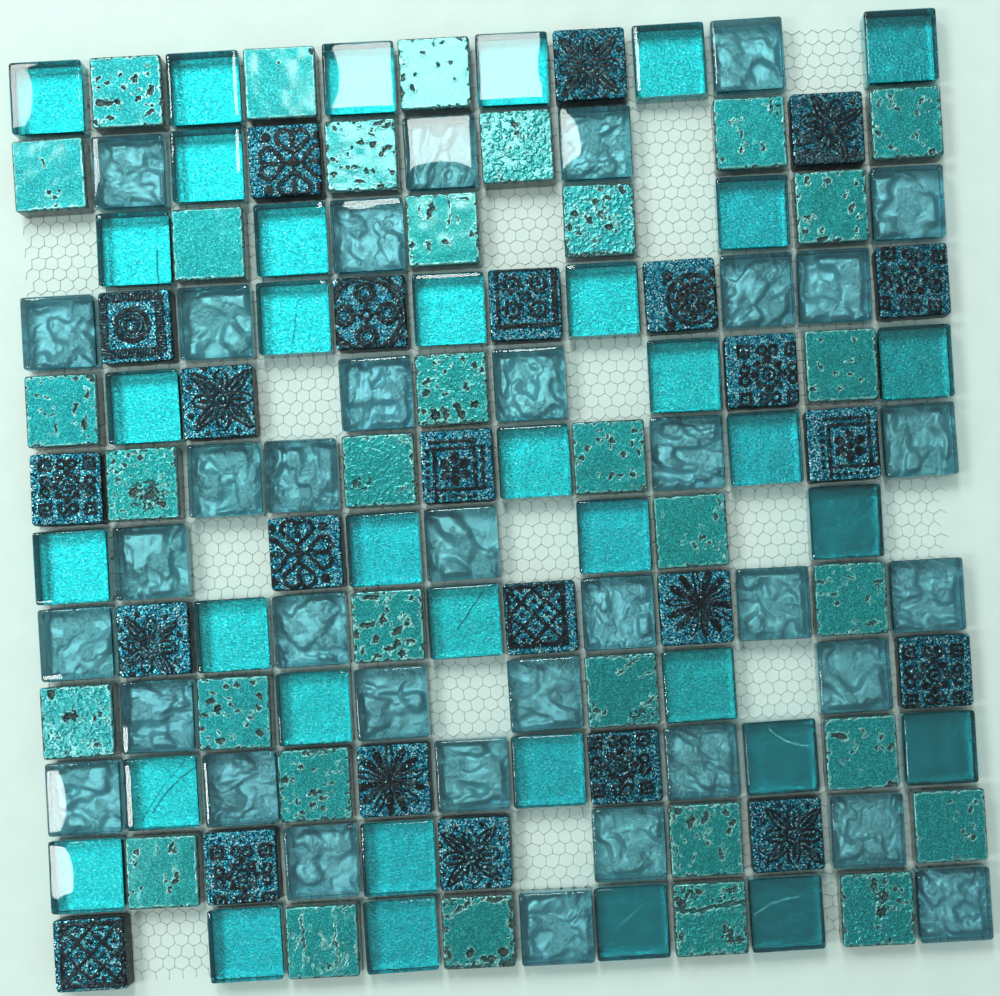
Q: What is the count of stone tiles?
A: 33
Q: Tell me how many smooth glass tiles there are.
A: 36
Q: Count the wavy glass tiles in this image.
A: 36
